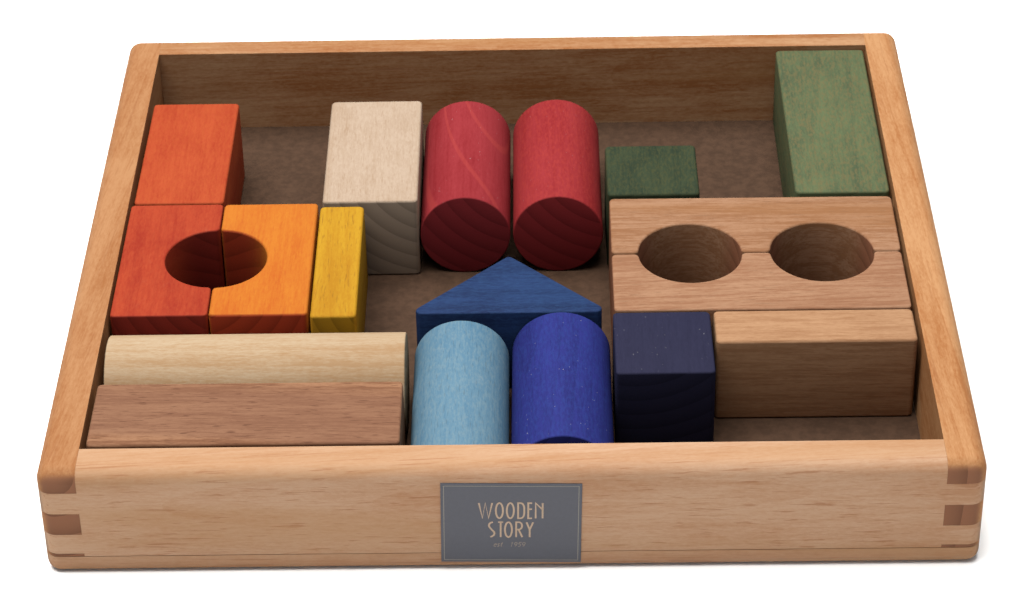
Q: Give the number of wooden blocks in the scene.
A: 18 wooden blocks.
